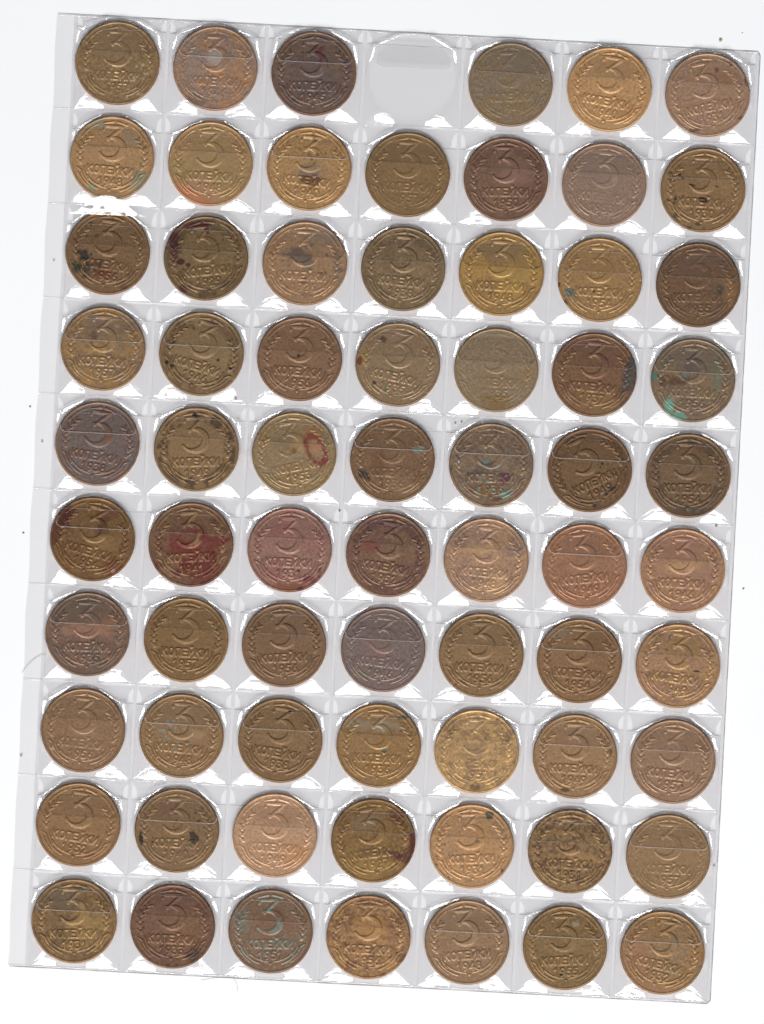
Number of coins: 69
